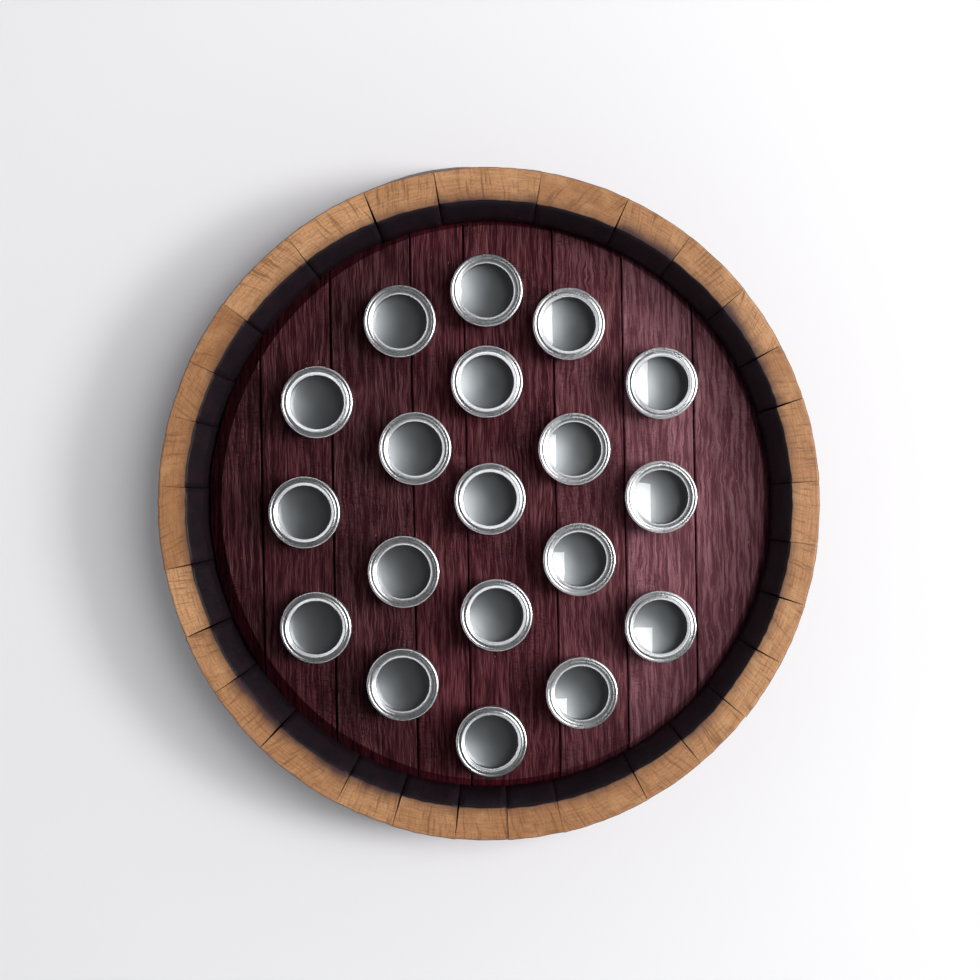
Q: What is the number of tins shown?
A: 19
